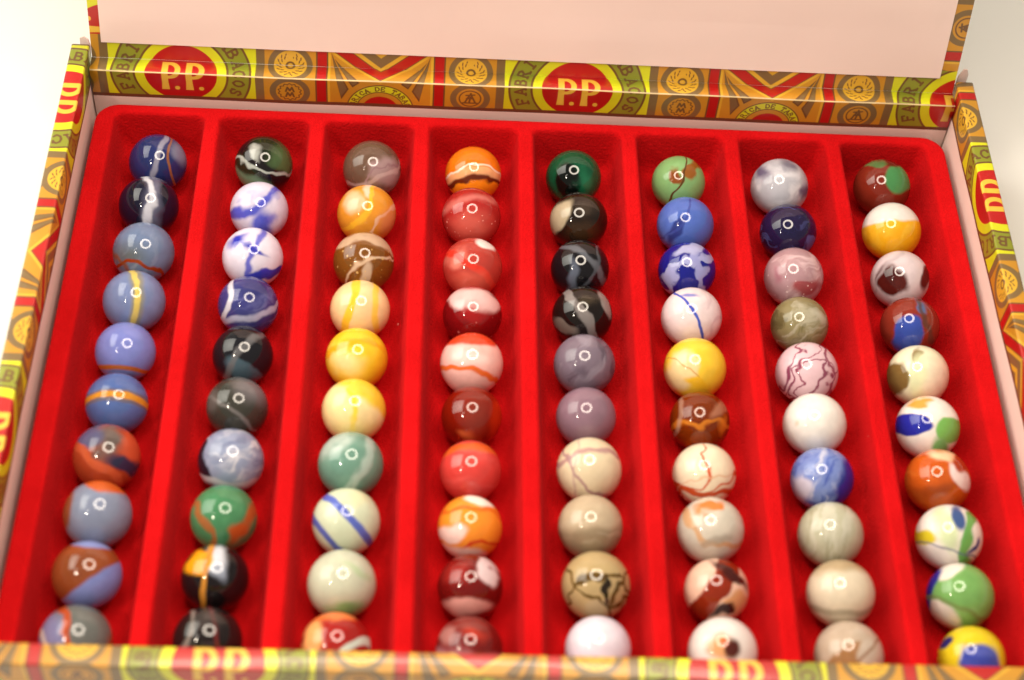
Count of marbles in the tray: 80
